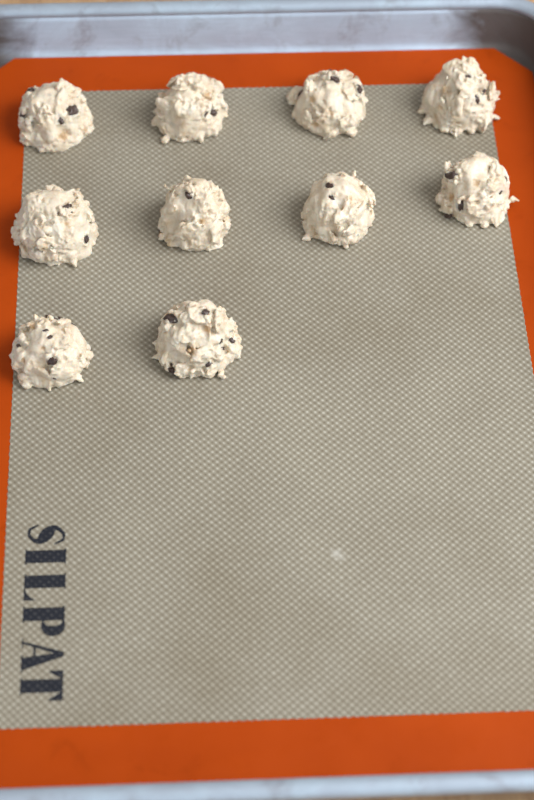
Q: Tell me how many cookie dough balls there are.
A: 10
